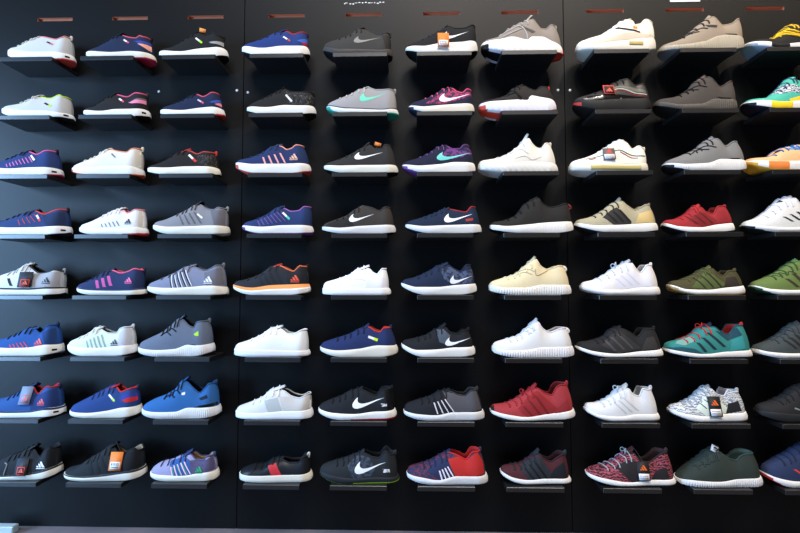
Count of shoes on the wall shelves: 80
